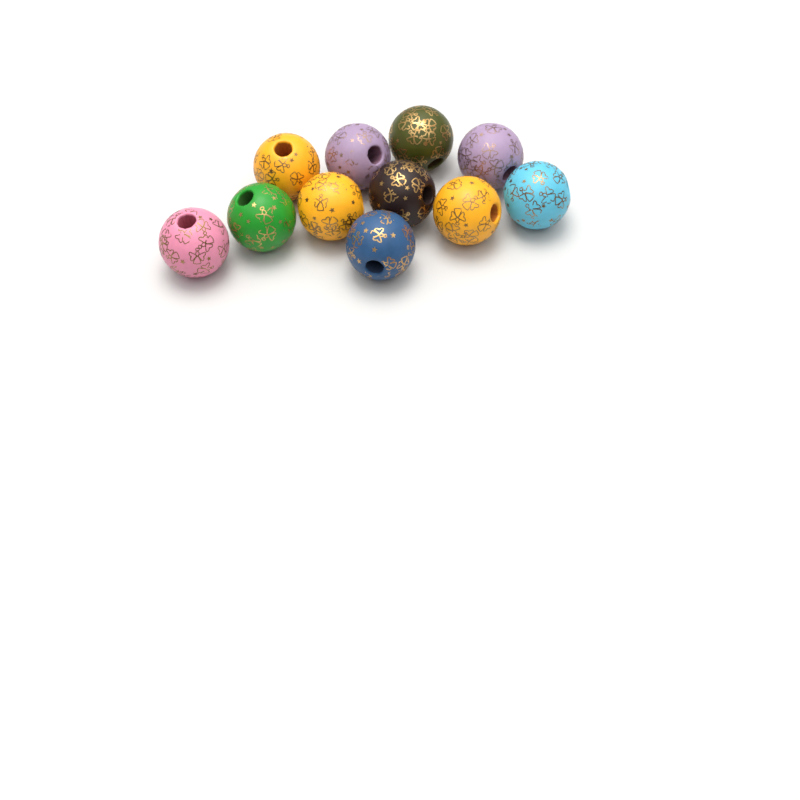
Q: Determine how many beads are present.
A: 11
